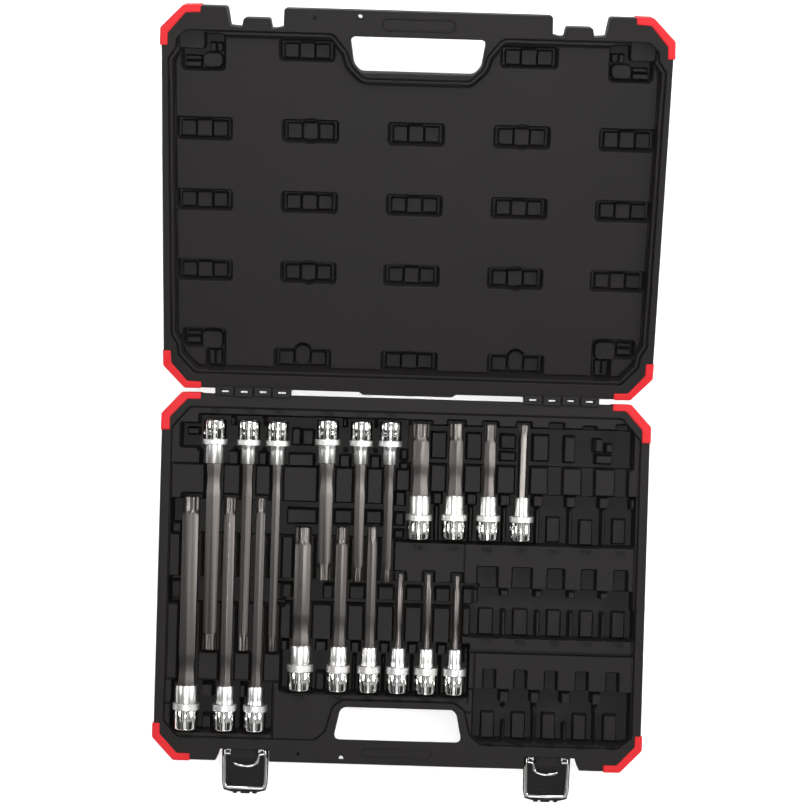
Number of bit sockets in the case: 19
